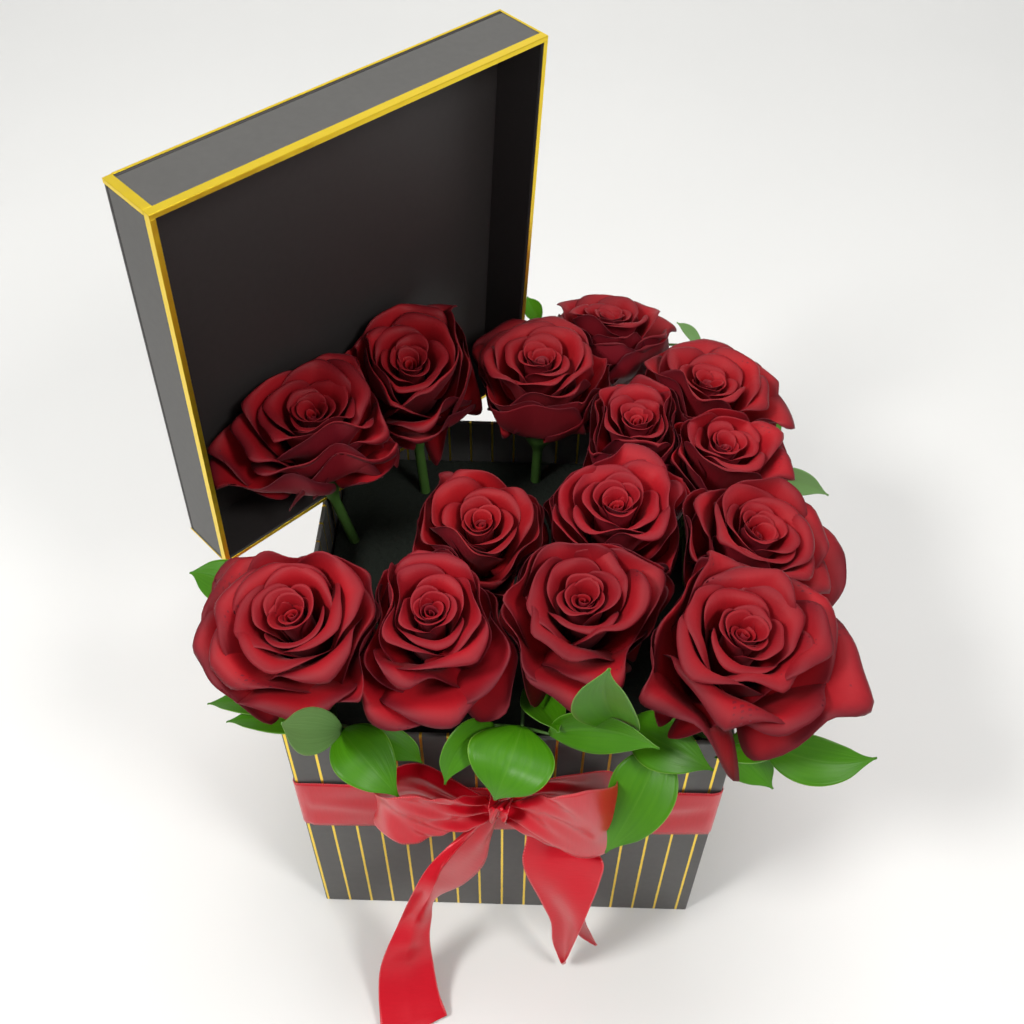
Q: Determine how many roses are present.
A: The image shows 14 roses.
